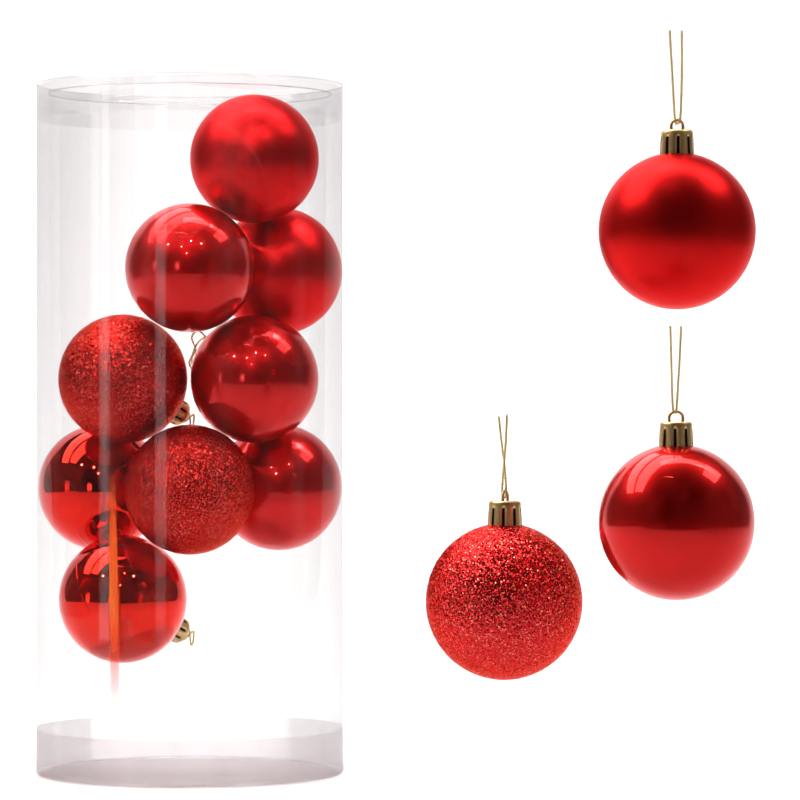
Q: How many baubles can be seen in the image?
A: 12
